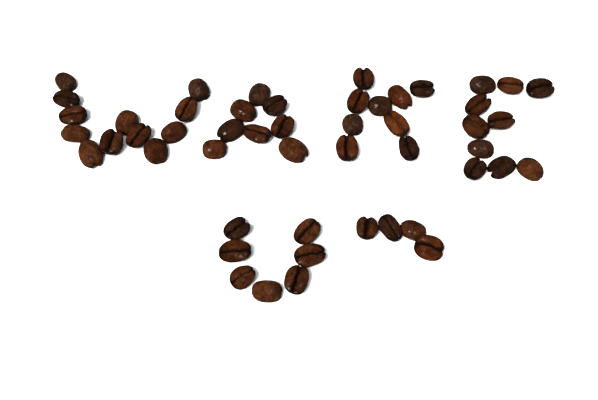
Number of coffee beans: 50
